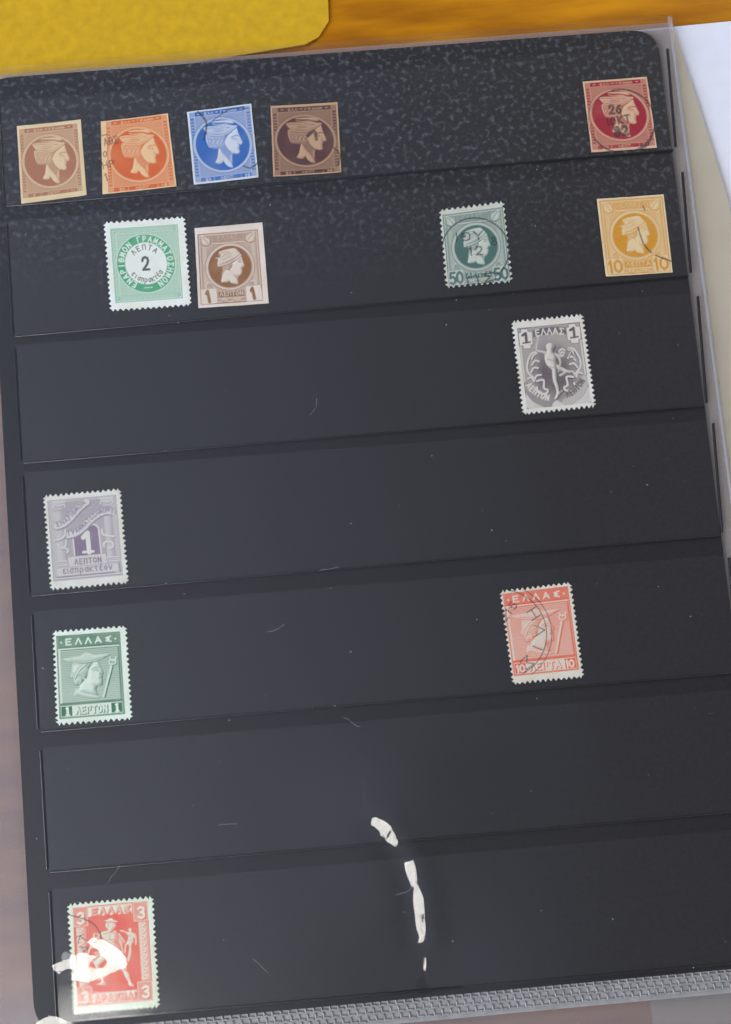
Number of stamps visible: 14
